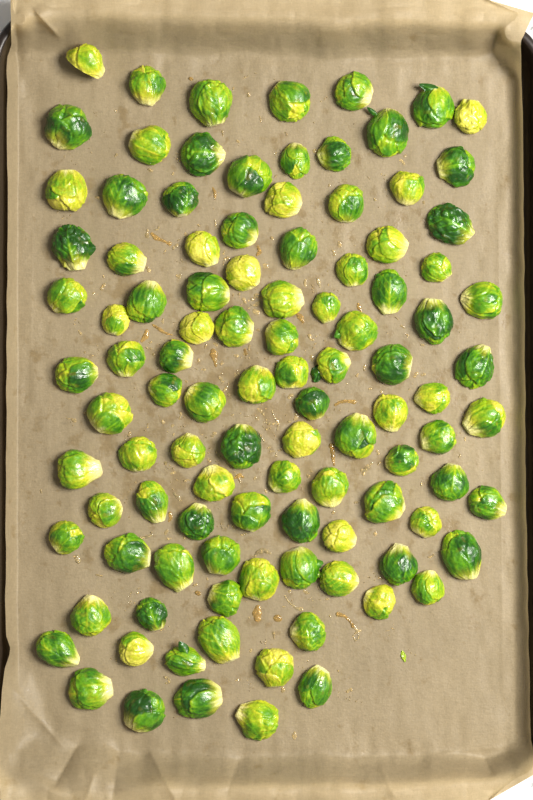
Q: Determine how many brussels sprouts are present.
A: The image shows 105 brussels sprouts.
